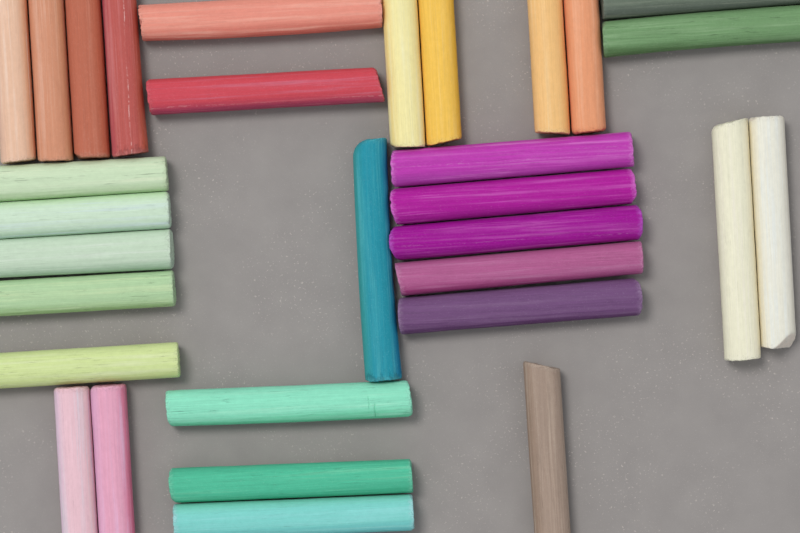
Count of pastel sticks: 31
